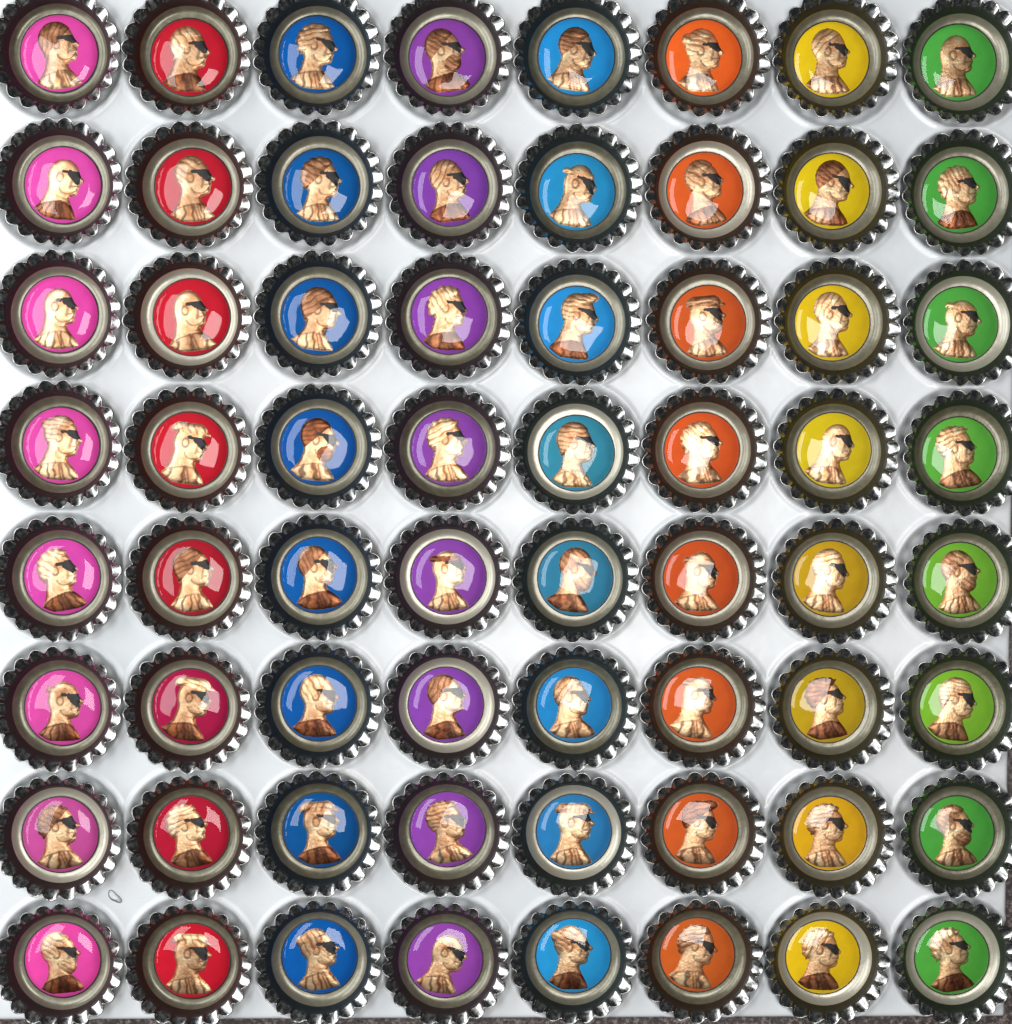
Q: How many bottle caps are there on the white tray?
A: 64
